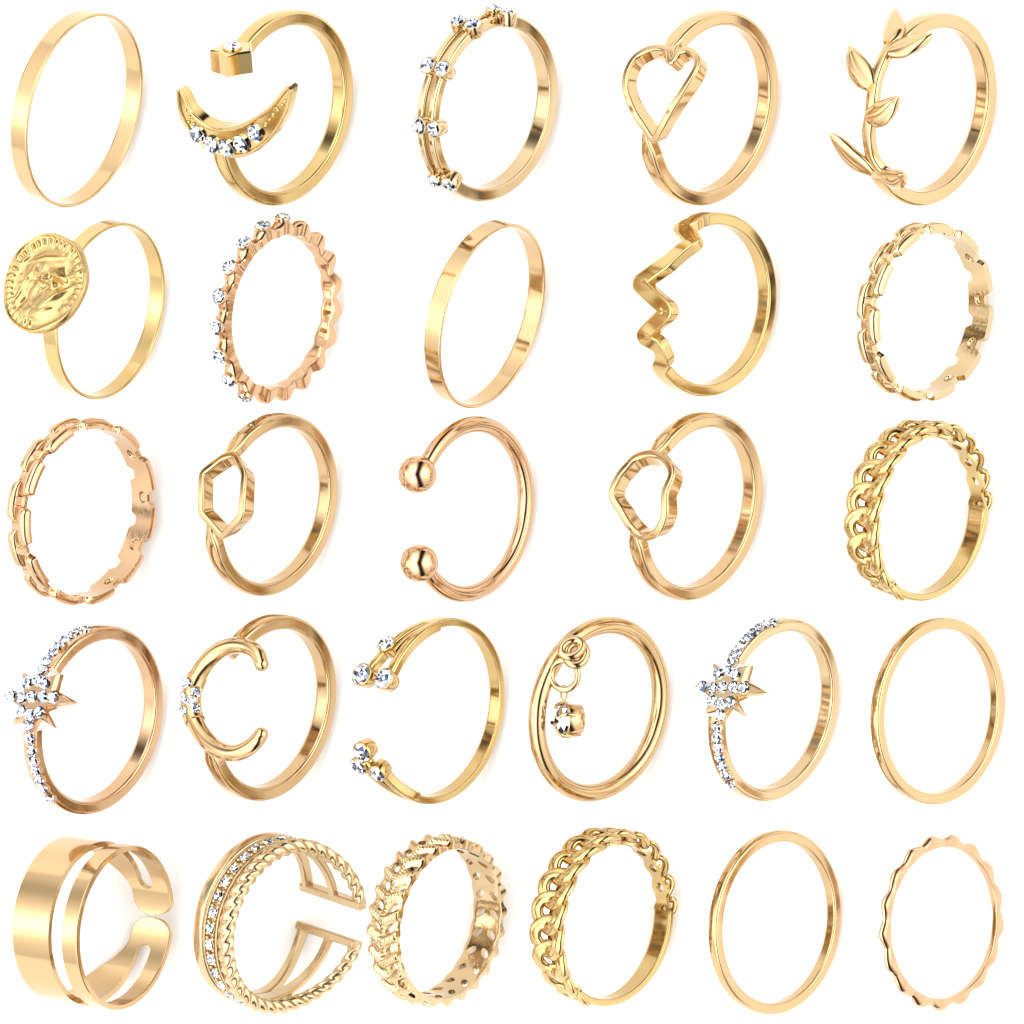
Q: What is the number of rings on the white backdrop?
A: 27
